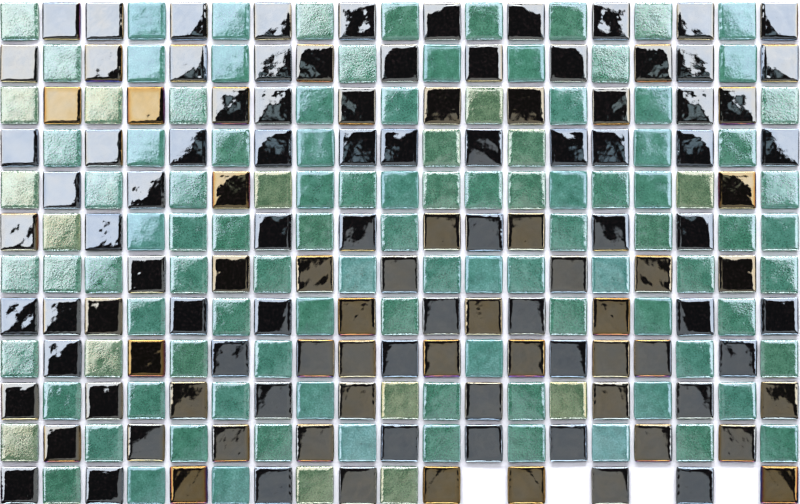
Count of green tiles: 110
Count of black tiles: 114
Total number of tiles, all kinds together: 224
